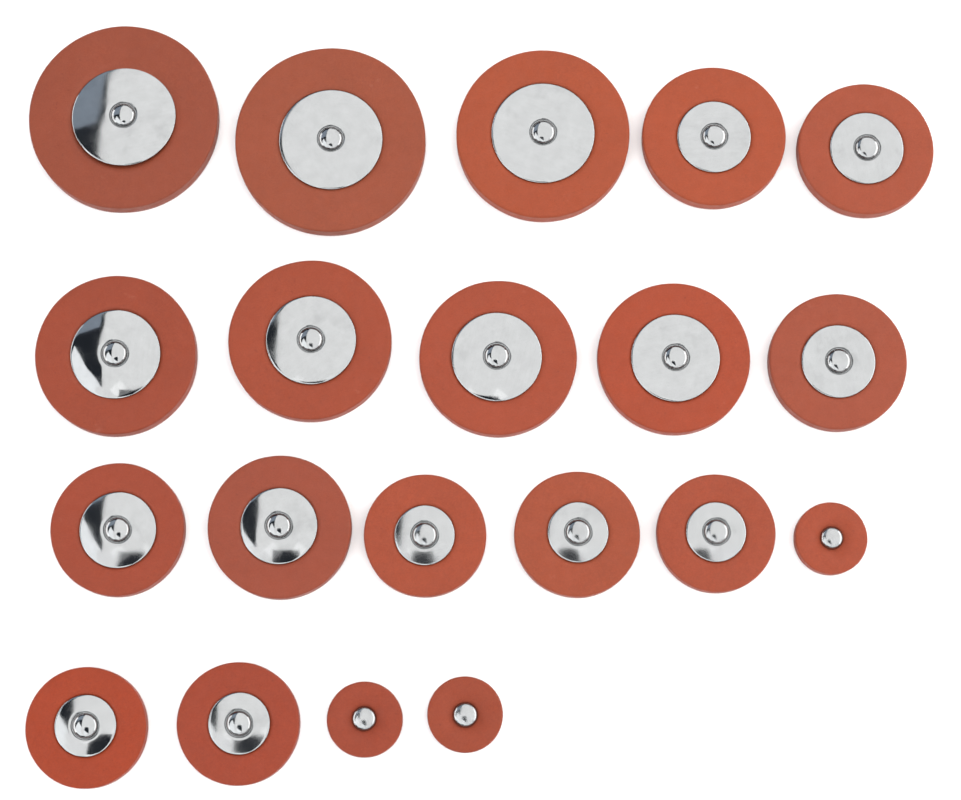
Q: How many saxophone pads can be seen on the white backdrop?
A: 20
